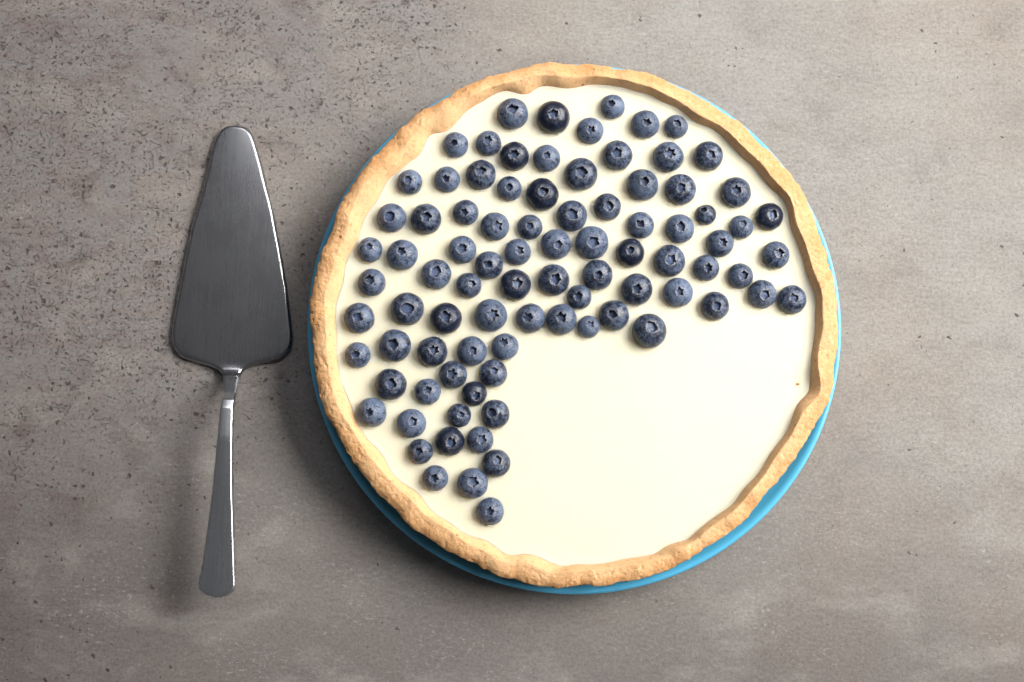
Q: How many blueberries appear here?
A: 89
